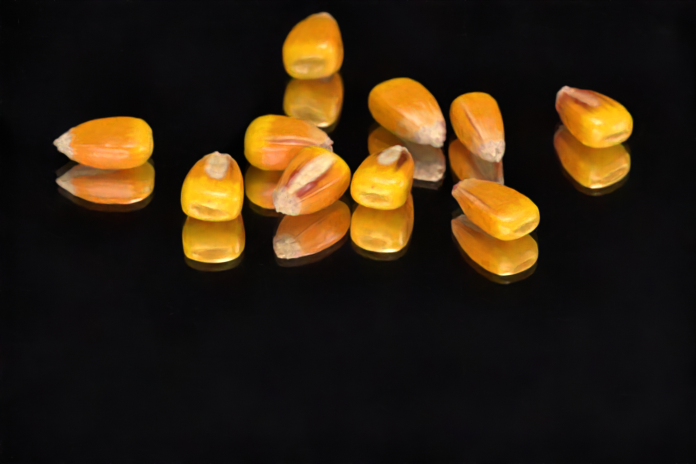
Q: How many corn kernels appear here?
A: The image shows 10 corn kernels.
